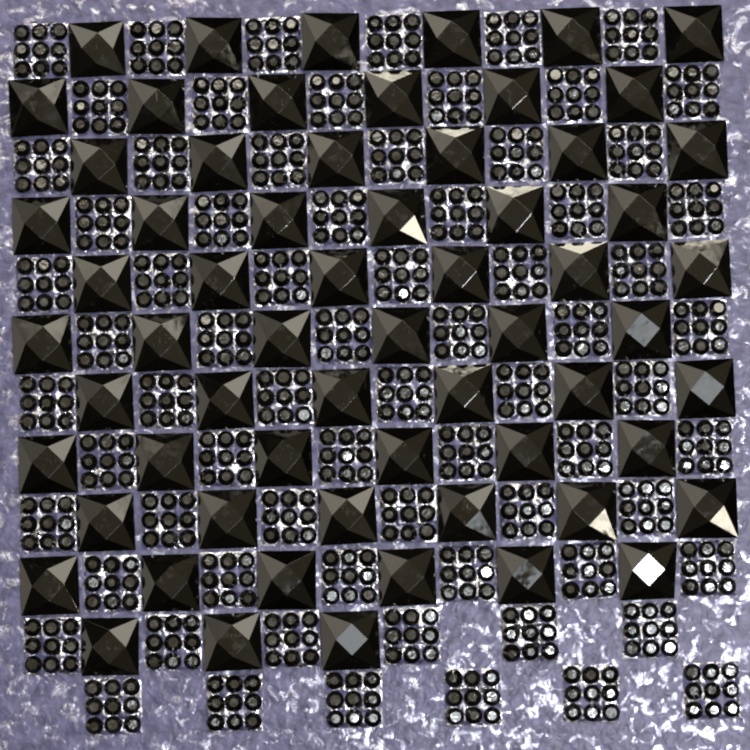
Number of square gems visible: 63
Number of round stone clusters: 72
